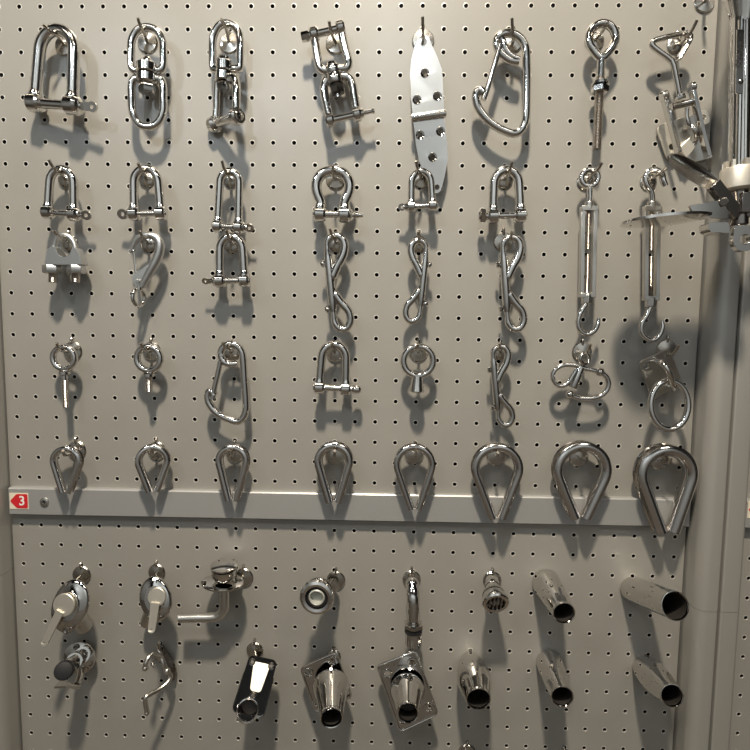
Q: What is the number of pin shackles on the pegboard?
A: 9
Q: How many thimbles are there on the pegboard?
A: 8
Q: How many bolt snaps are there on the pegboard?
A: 4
